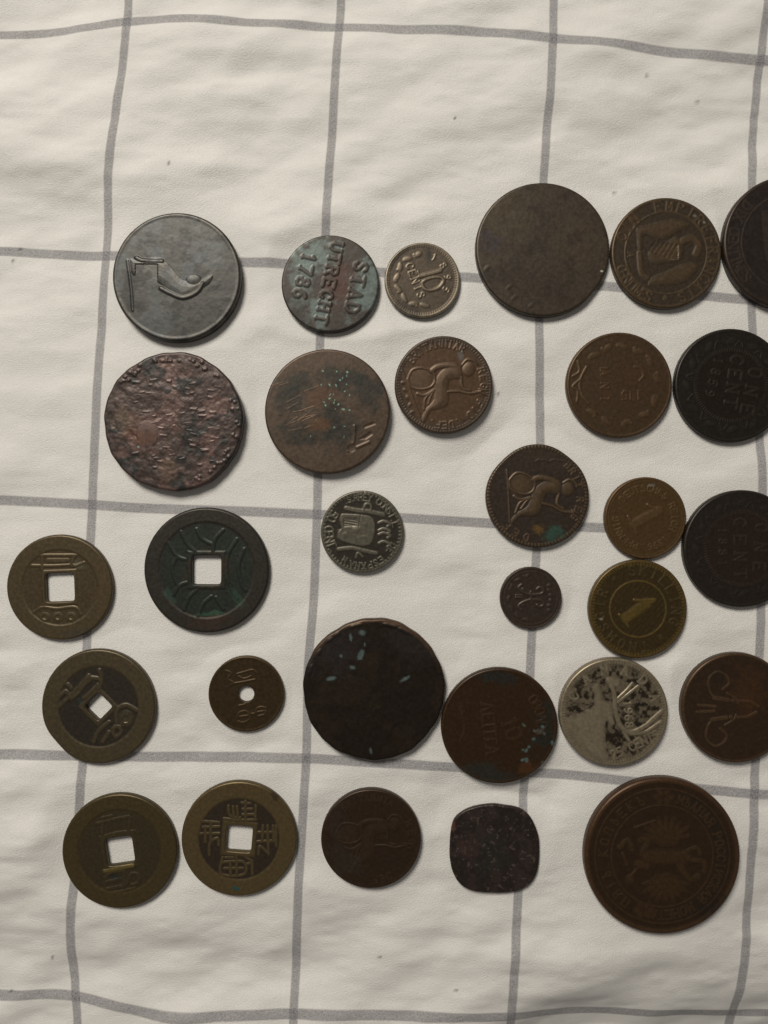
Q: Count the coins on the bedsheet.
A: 30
